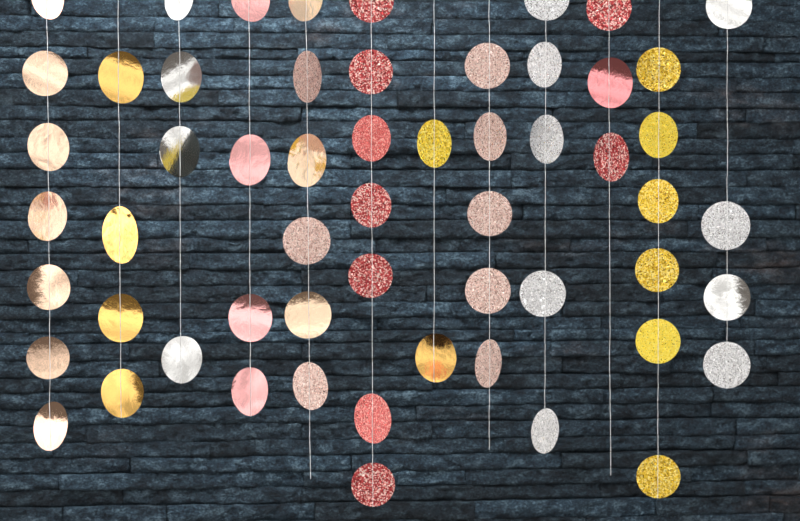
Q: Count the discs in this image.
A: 57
